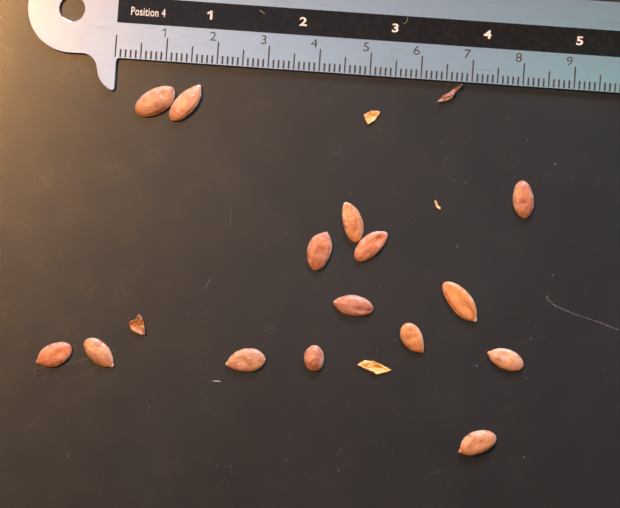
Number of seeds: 15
